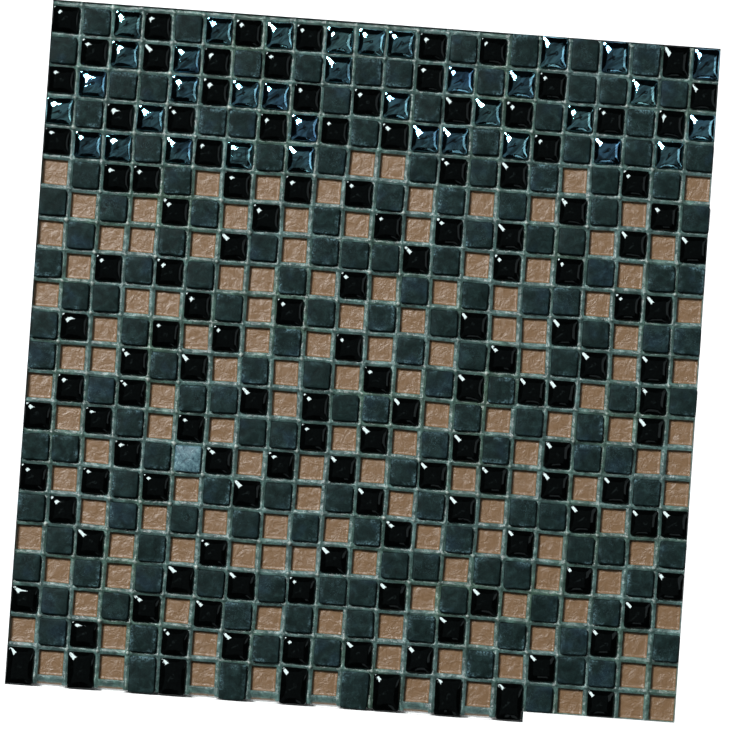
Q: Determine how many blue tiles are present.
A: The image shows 36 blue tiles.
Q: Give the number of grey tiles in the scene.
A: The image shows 166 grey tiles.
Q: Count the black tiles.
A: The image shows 138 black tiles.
